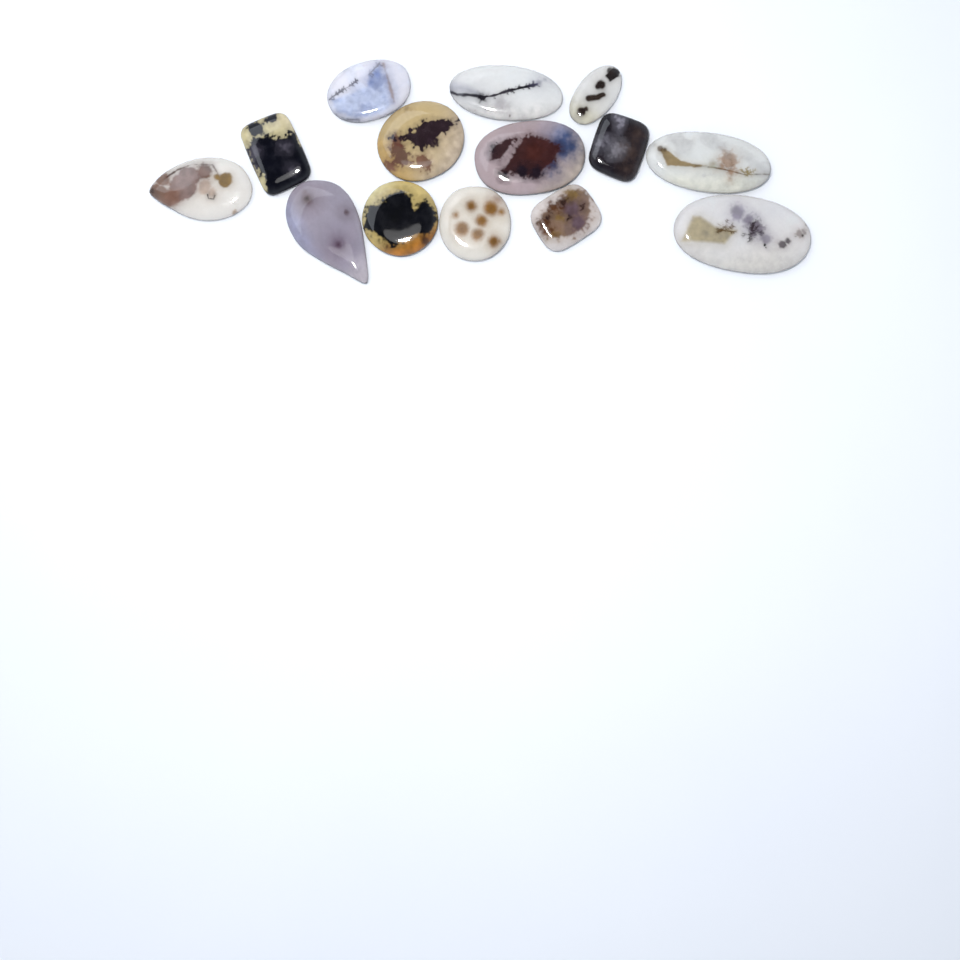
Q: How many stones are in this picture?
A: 14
